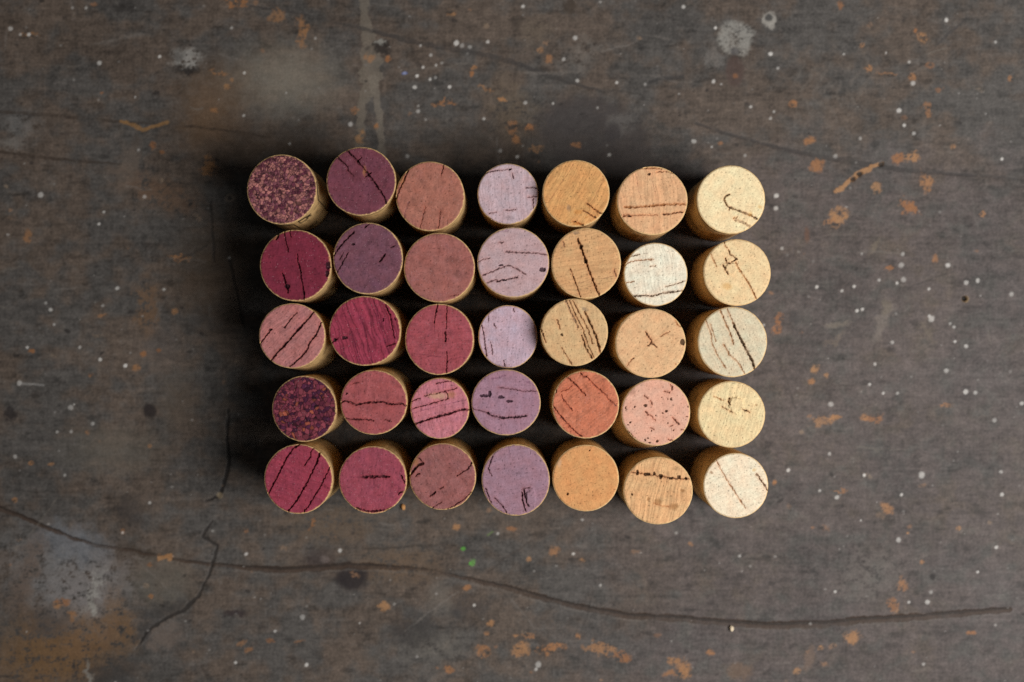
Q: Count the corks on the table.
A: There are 35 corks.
